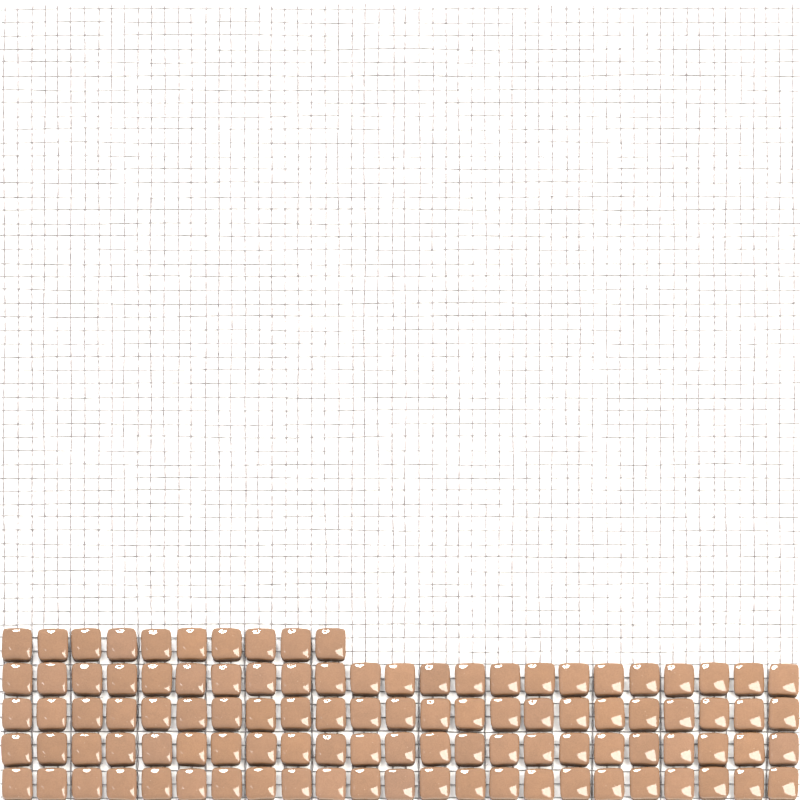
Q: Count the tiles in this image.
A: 102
